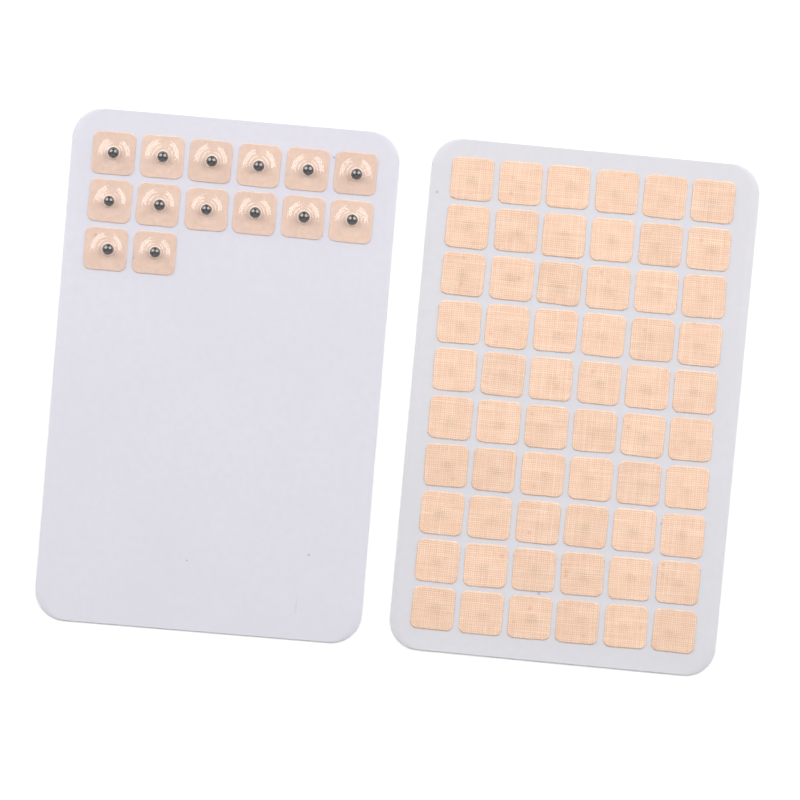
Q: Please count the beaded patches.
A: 14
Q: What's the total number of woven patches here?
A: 60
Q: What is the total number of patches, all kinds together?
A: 74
